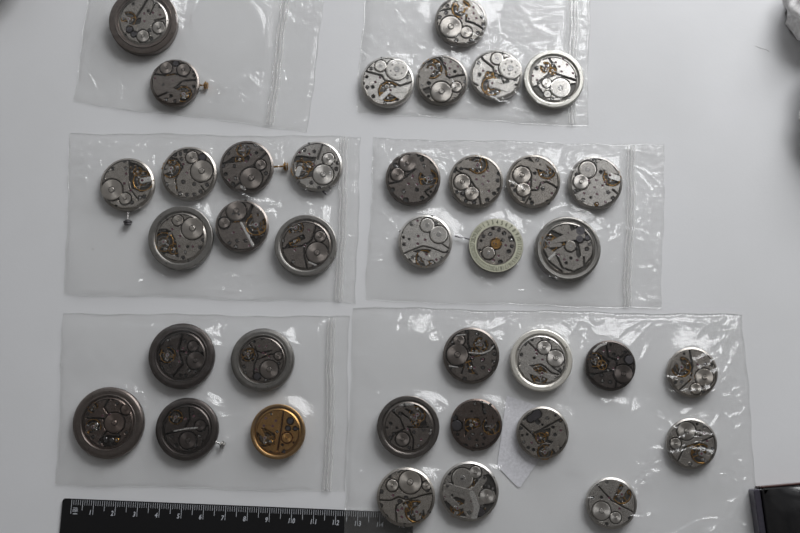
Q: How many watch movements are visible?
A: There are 37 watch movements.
